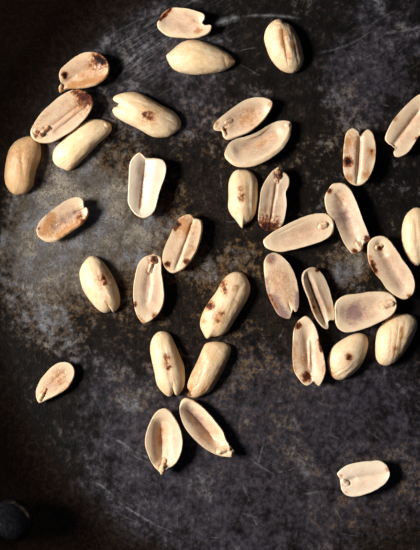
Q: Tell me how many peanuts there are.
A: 36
